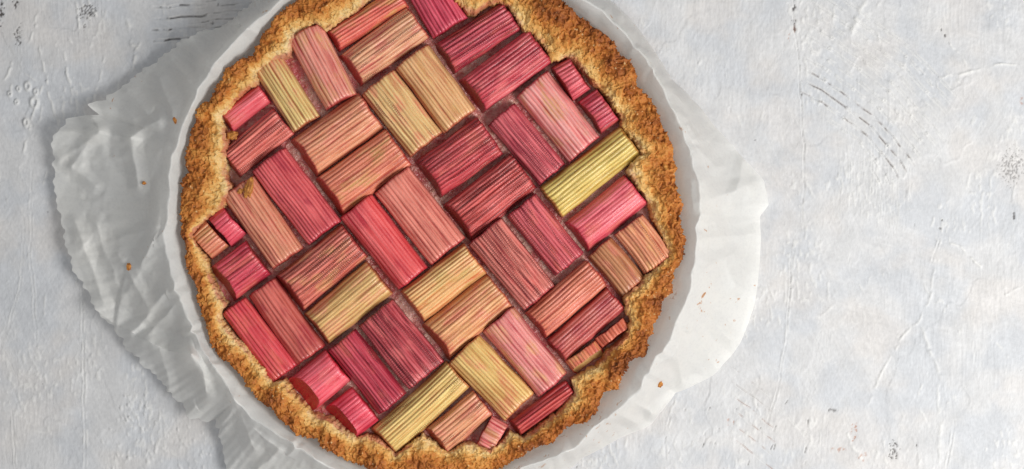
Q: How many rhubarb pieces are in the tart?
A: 52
